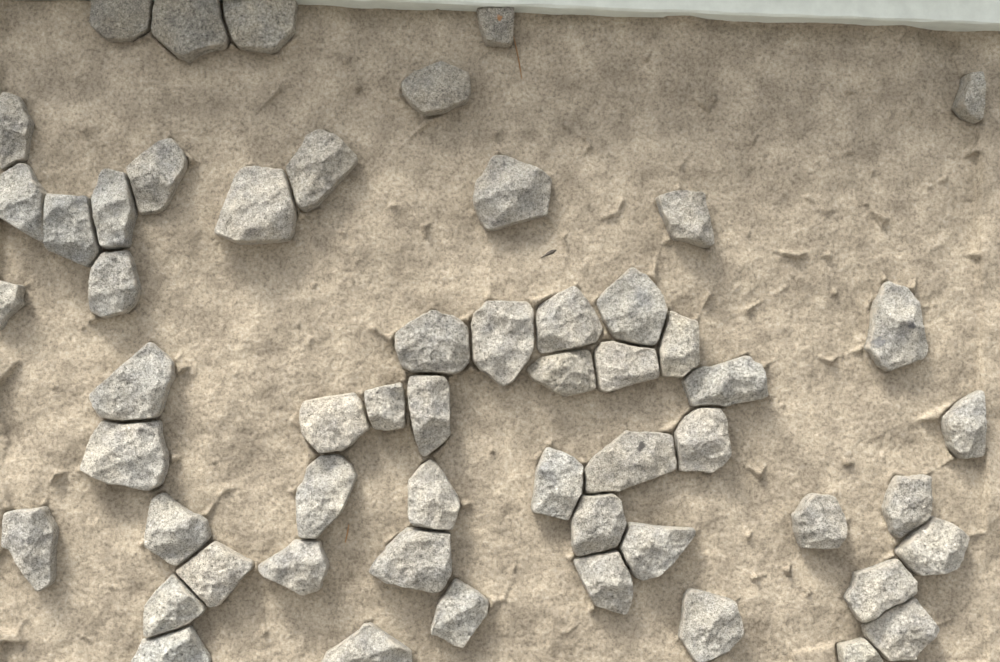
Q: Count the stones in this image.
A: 56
